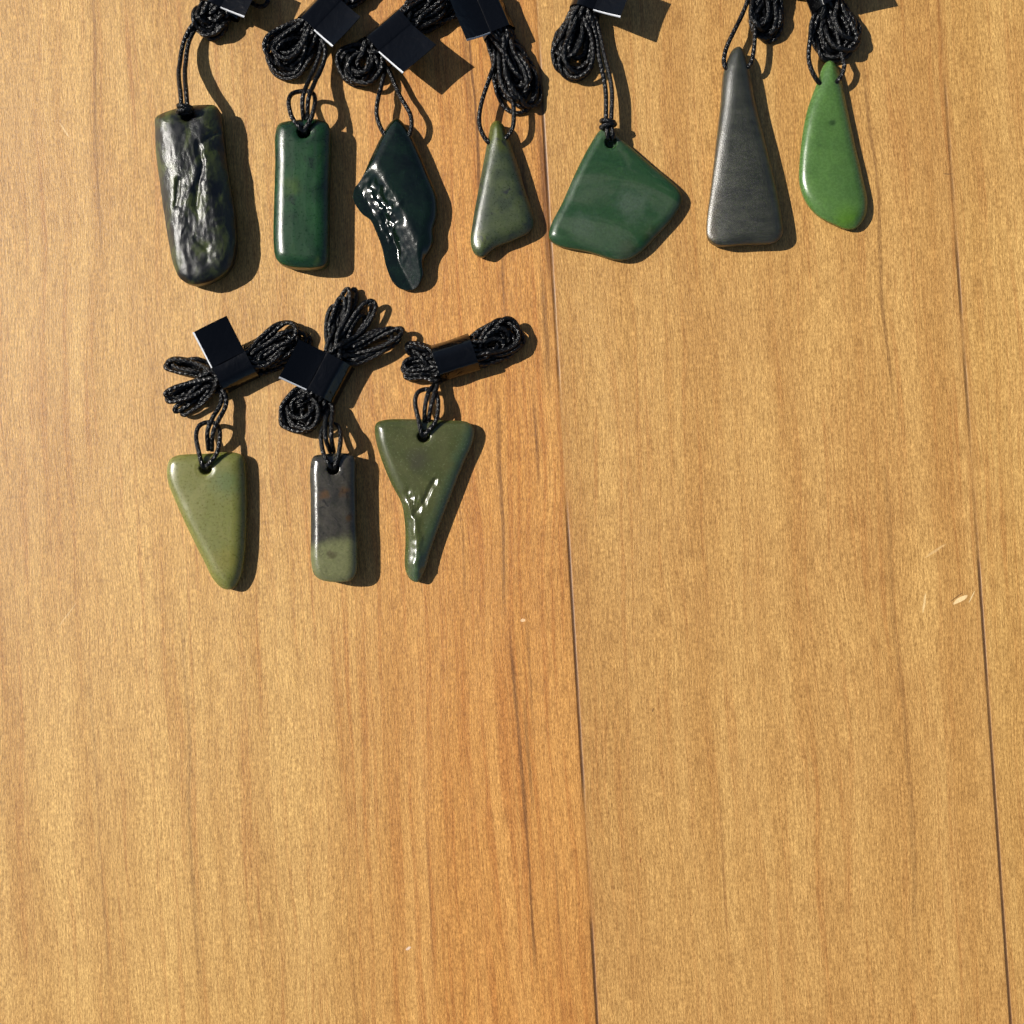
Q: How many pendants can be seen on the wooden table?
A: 10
